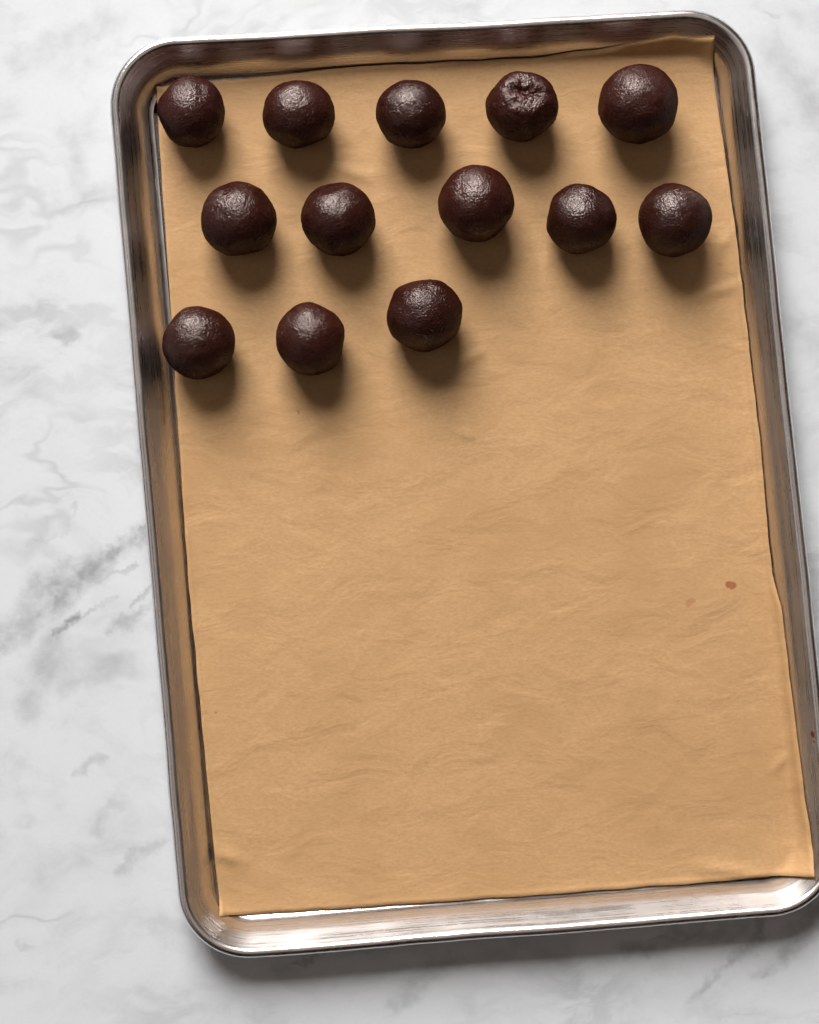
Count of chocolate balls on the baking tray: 13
